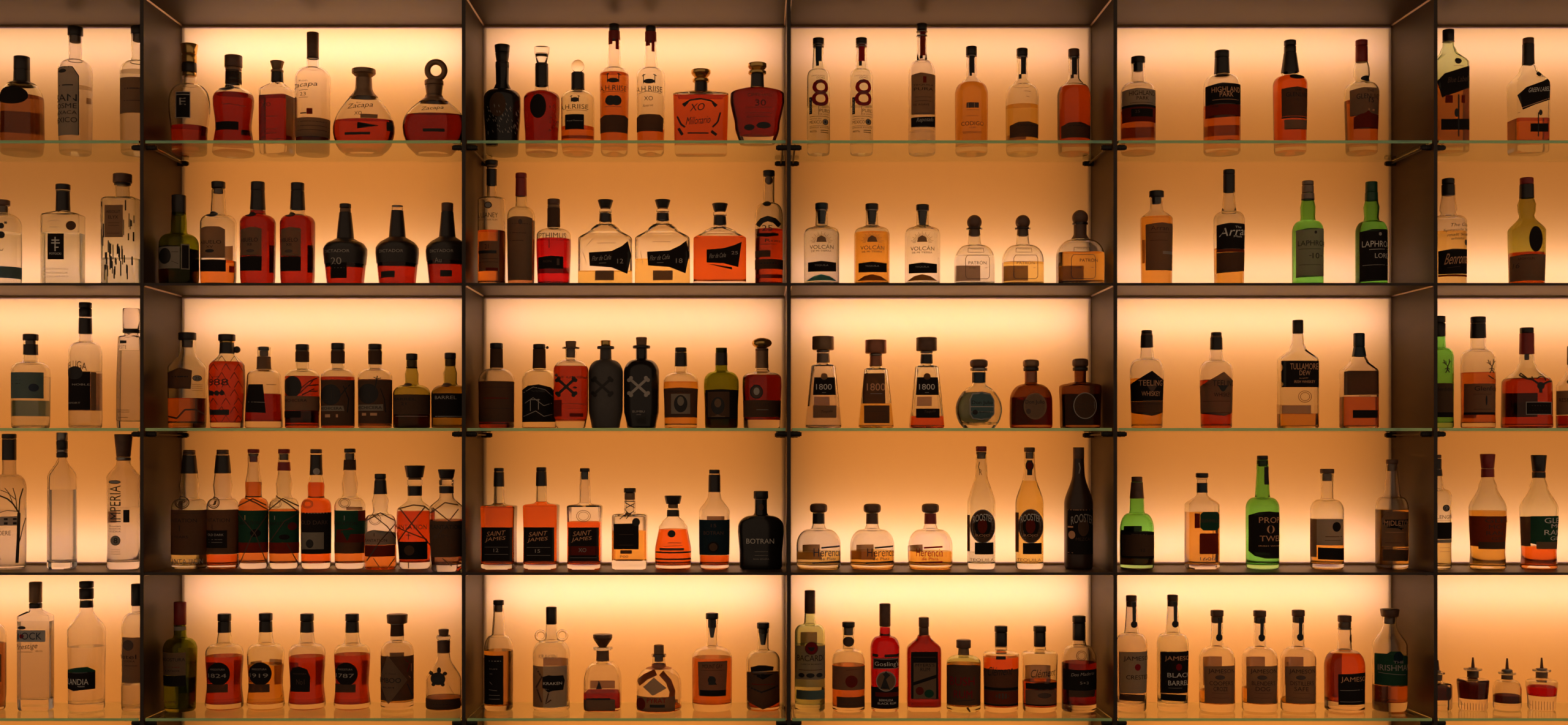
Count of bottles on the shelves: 159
